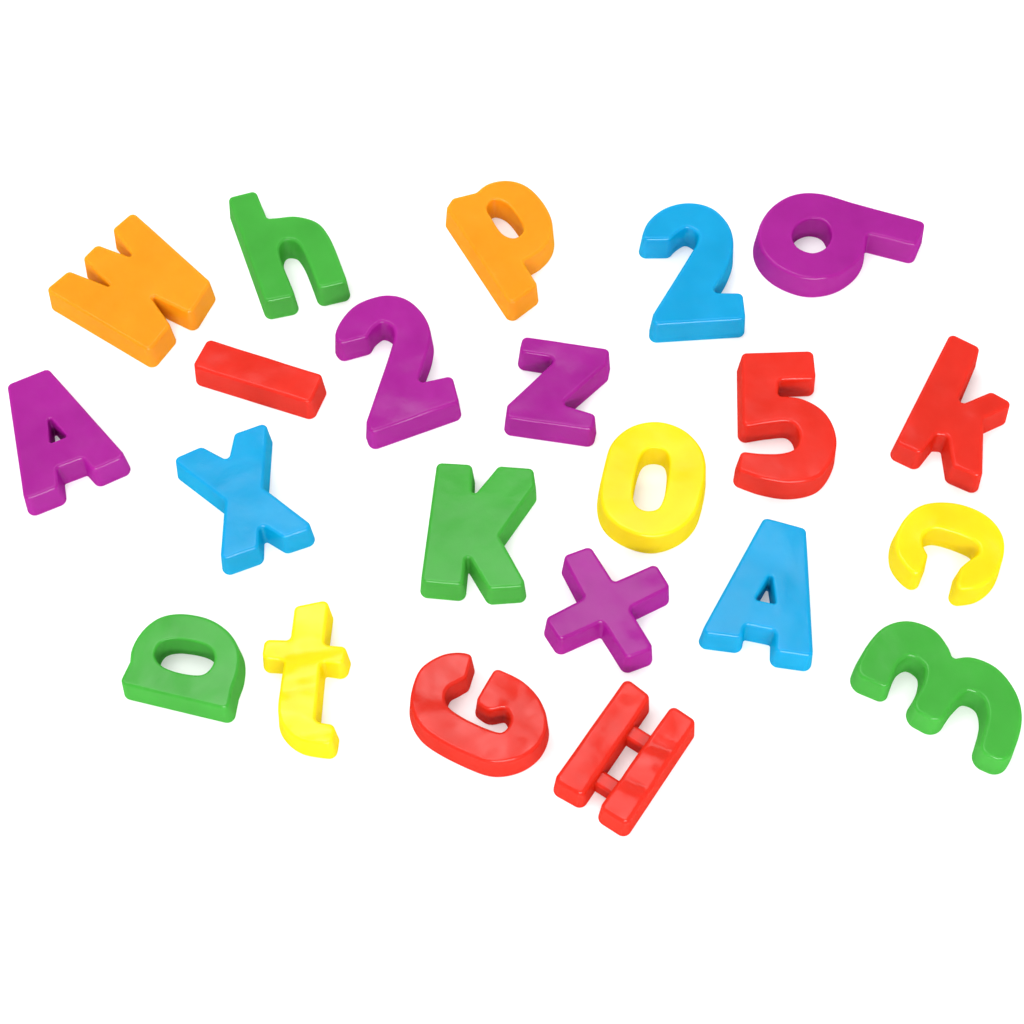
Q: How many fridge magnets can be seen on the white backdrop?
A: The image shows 22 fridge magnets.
